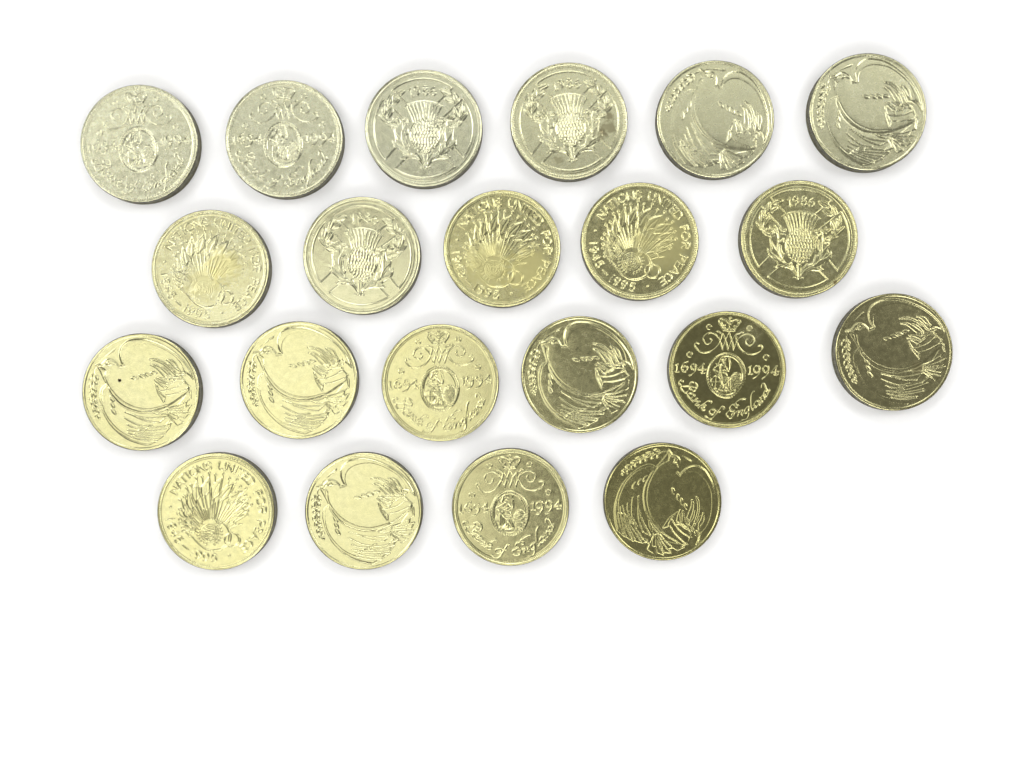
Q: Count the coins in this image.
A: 21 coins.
